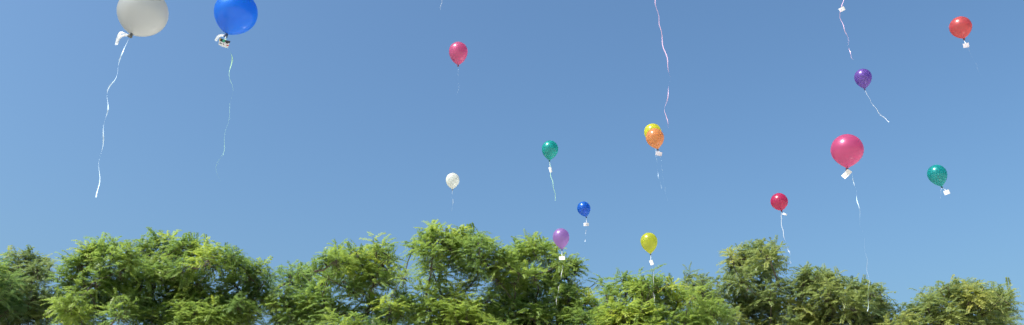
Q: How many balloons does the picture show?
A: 15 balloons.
